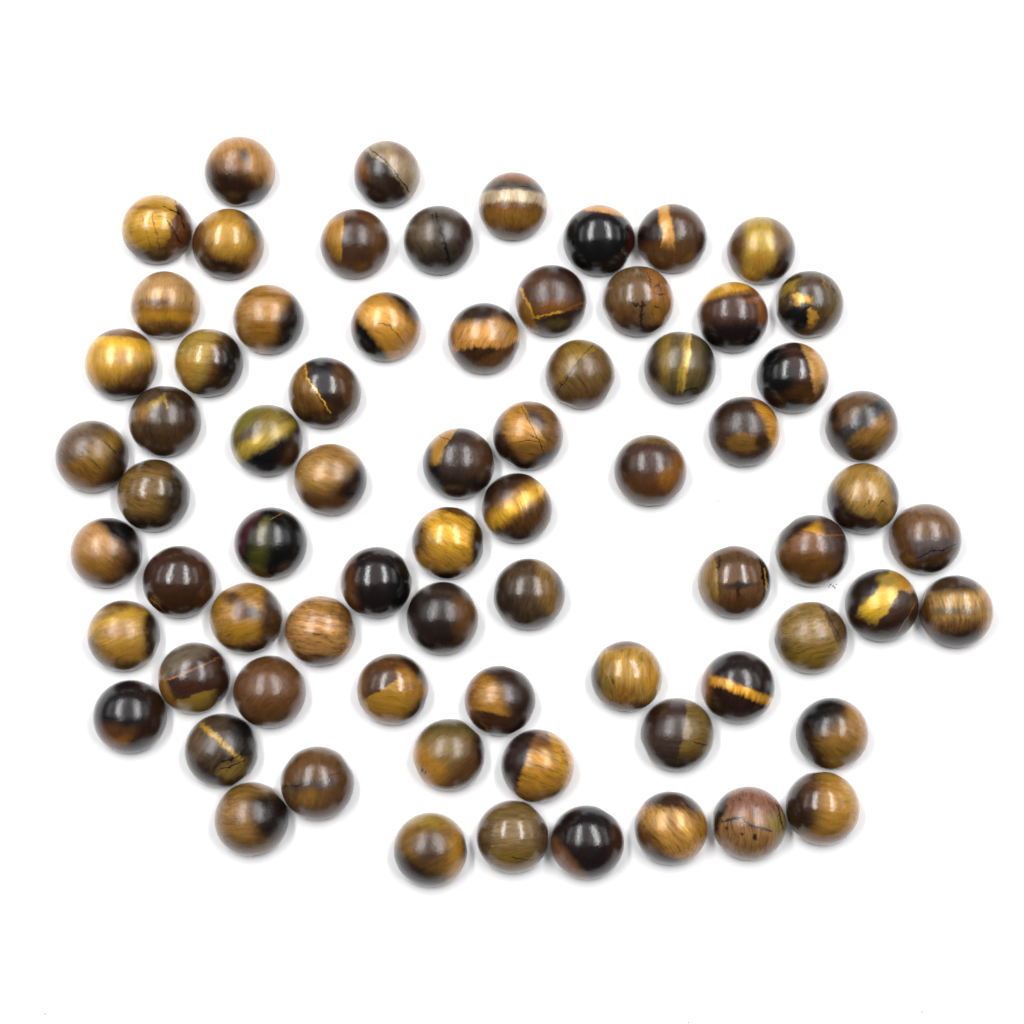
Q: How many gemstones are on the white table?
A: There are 72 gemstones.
